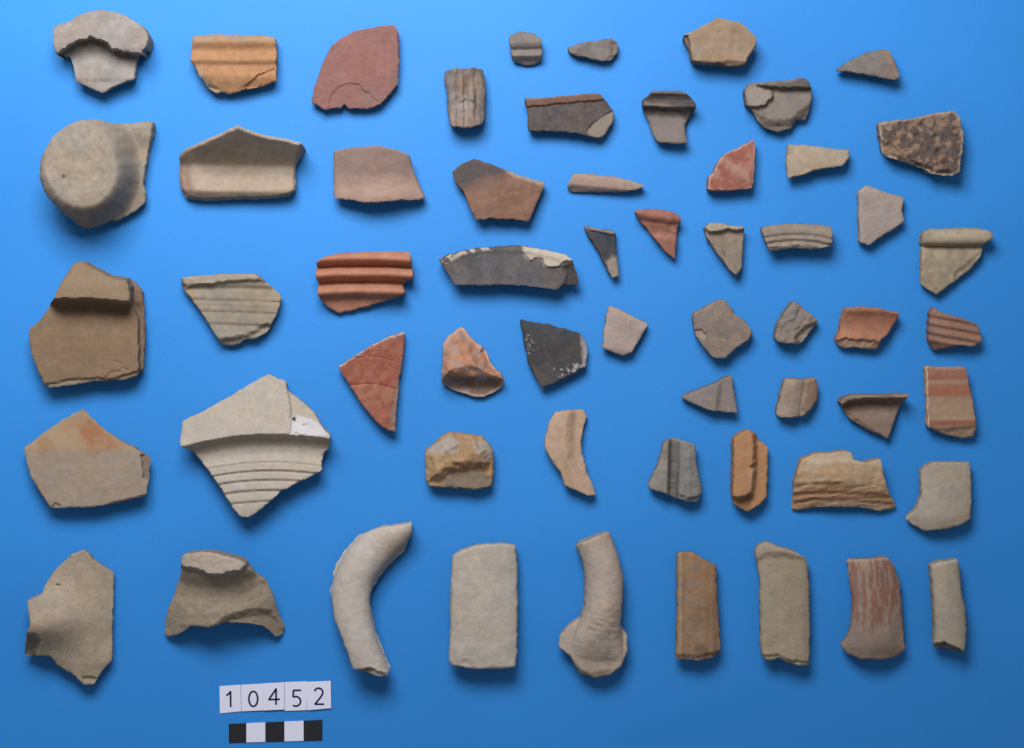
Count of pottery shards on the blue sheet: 58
